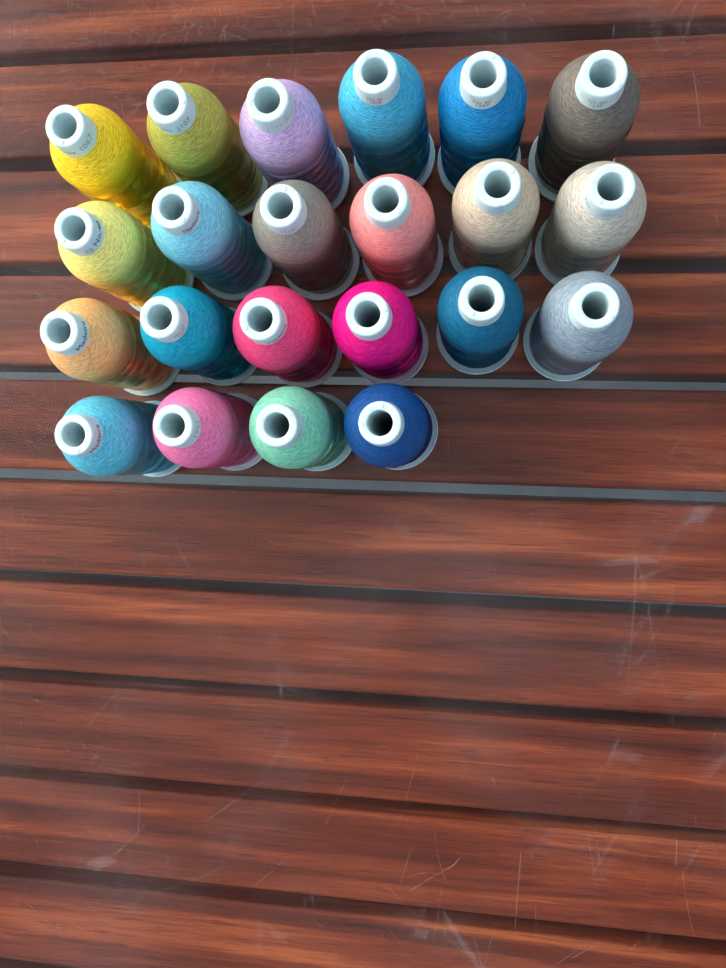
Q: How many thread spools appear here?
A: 22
